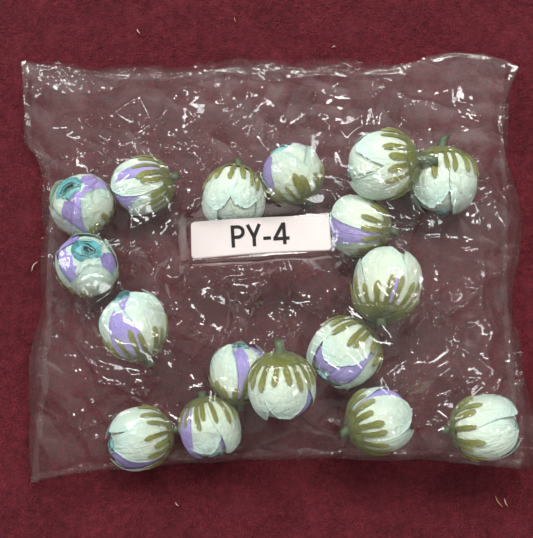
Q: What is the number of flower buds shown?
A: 17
